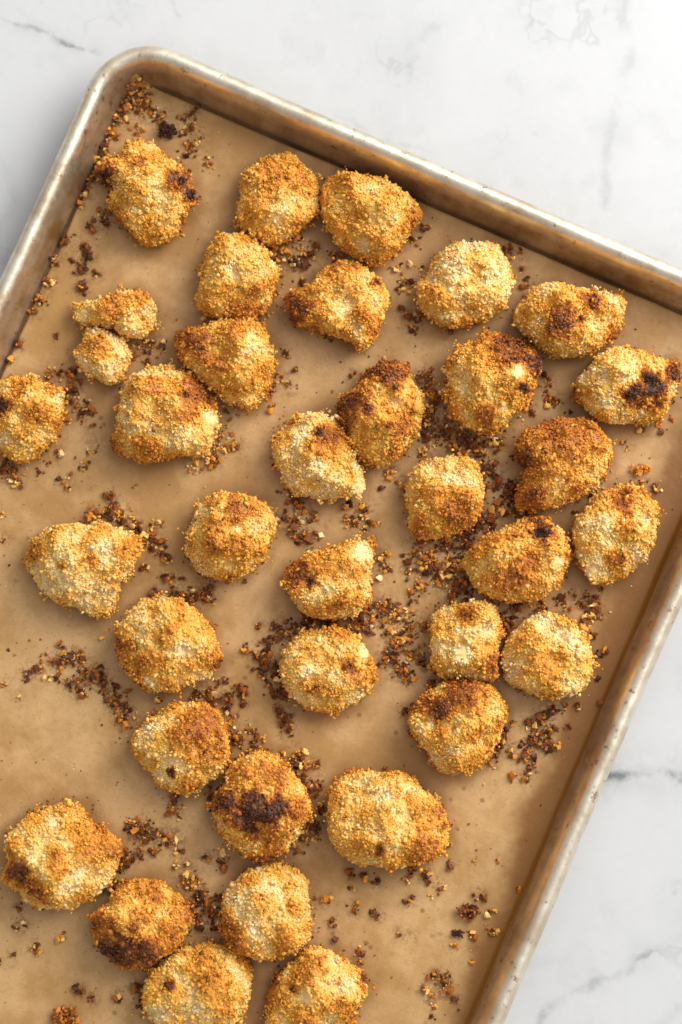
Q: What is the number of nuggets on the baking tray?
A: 36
